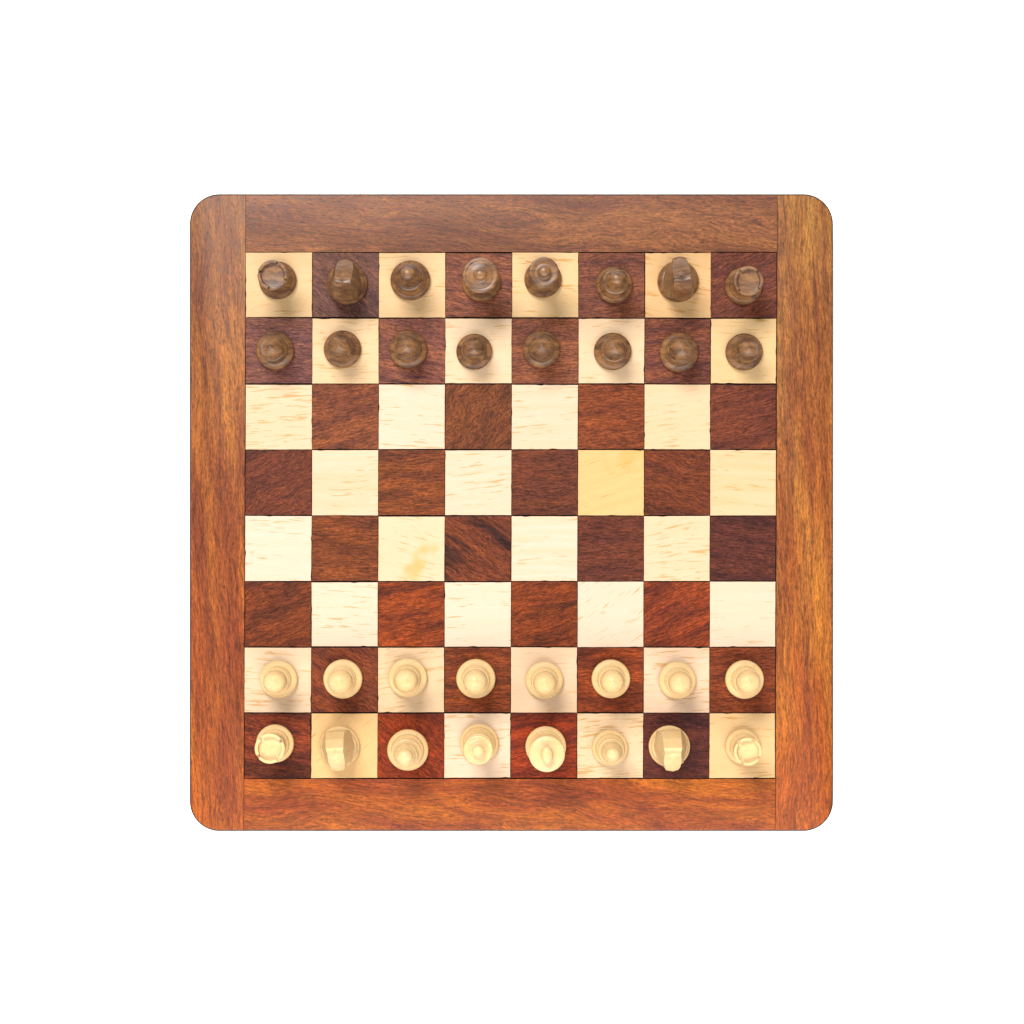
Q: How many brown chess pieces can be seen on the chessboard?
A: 16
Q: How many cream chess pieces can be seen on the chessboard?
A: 16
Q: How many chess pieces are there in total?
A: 32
